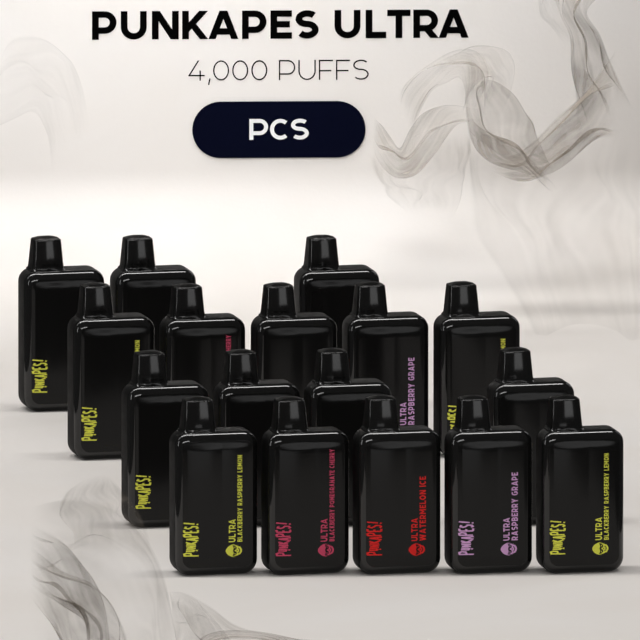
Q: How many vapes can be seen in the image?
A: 17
